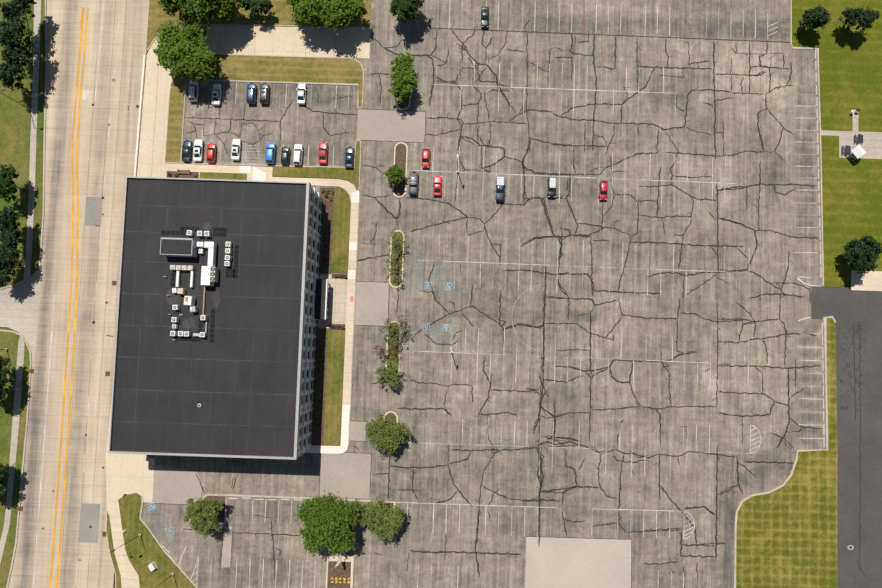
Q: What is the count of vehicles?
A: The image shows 21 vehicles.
